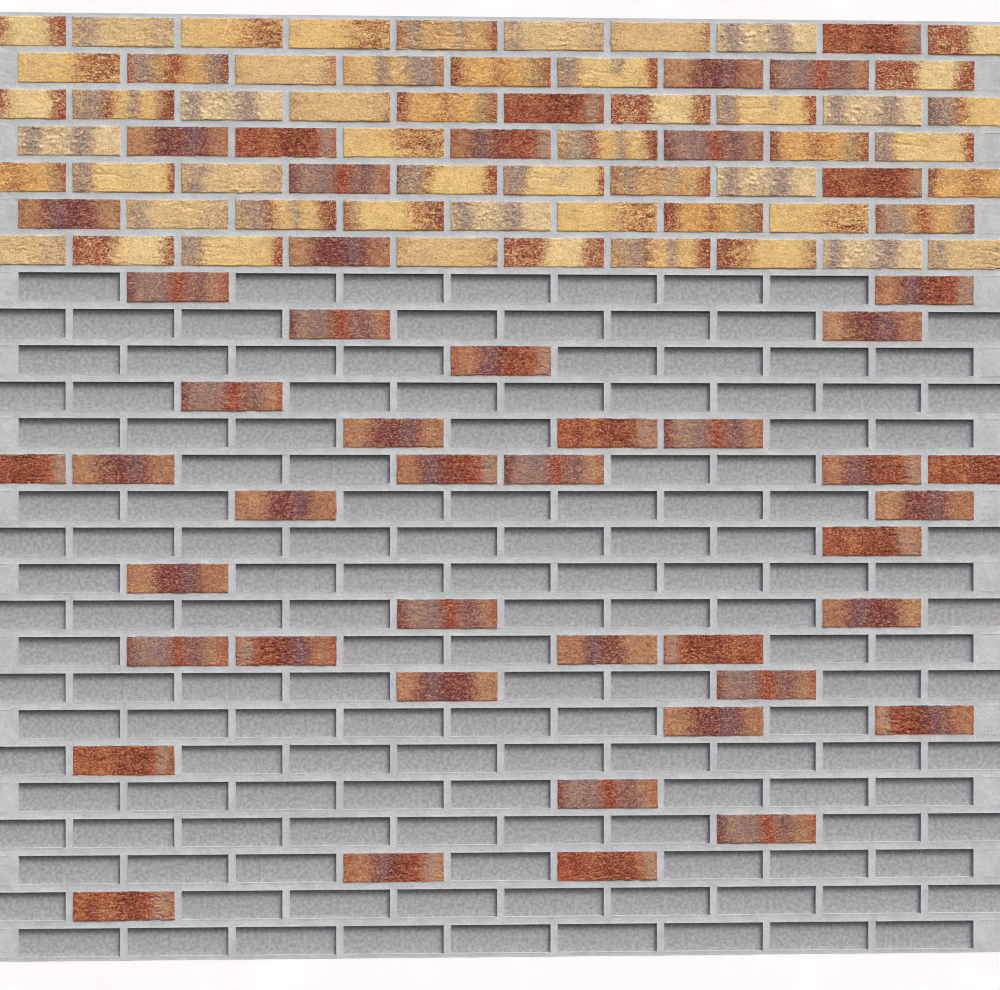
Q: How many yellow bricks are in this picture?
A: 55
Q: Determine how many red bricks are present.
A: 47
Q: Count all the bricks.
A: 102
